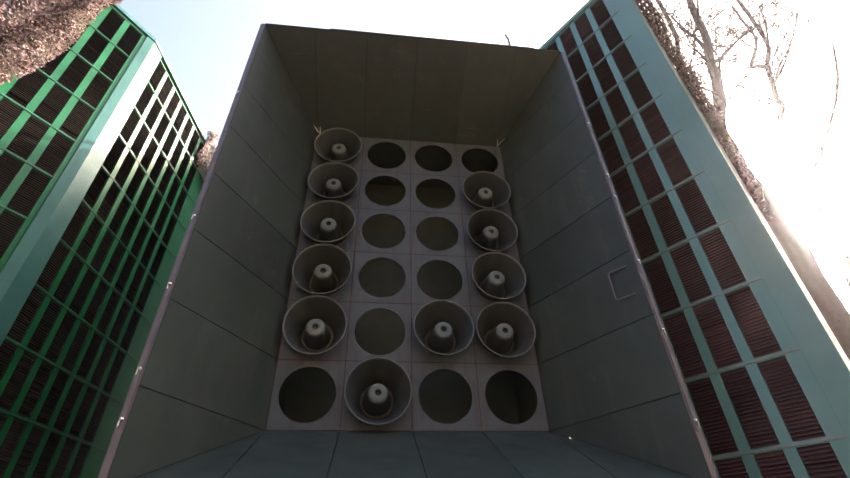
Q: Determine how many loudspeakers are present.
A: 11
